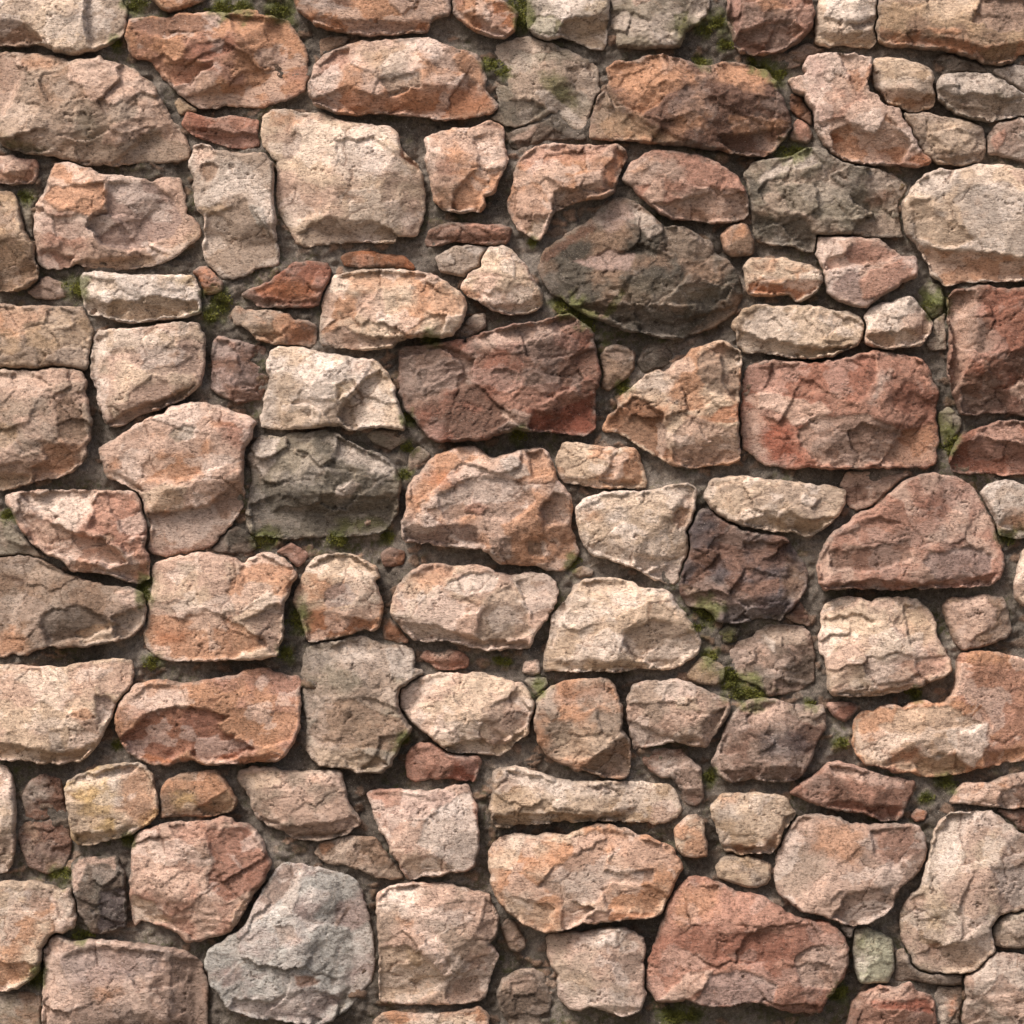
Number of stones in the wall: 154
